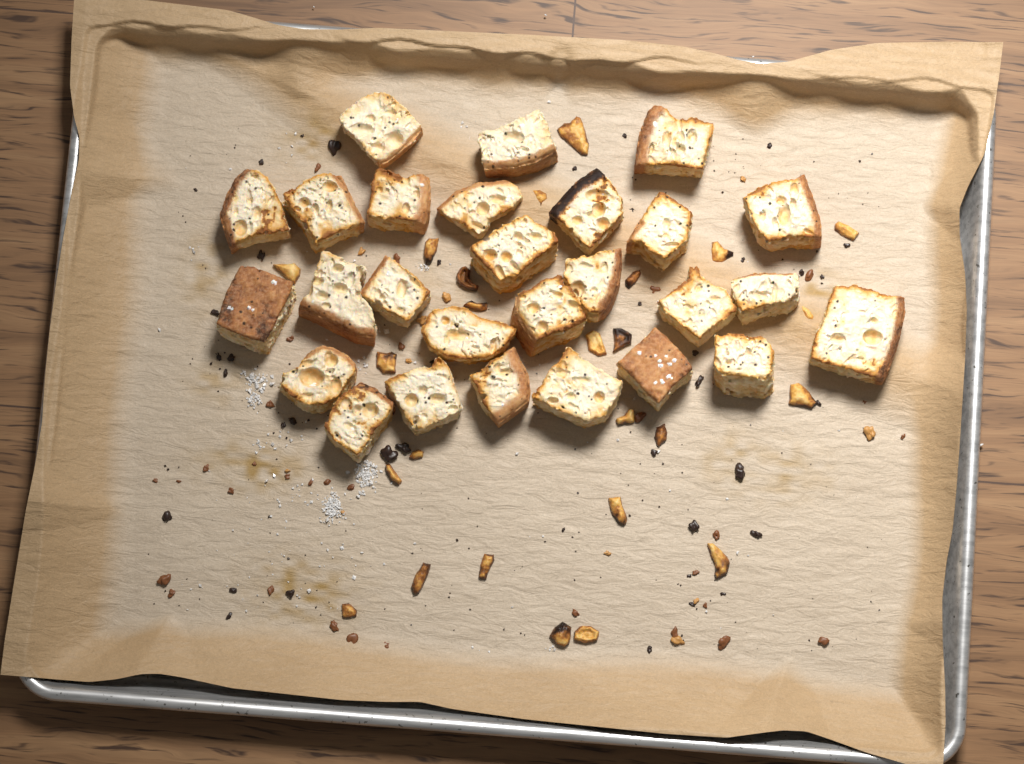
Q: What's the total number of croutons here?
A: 27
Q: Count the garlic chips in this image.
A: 25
